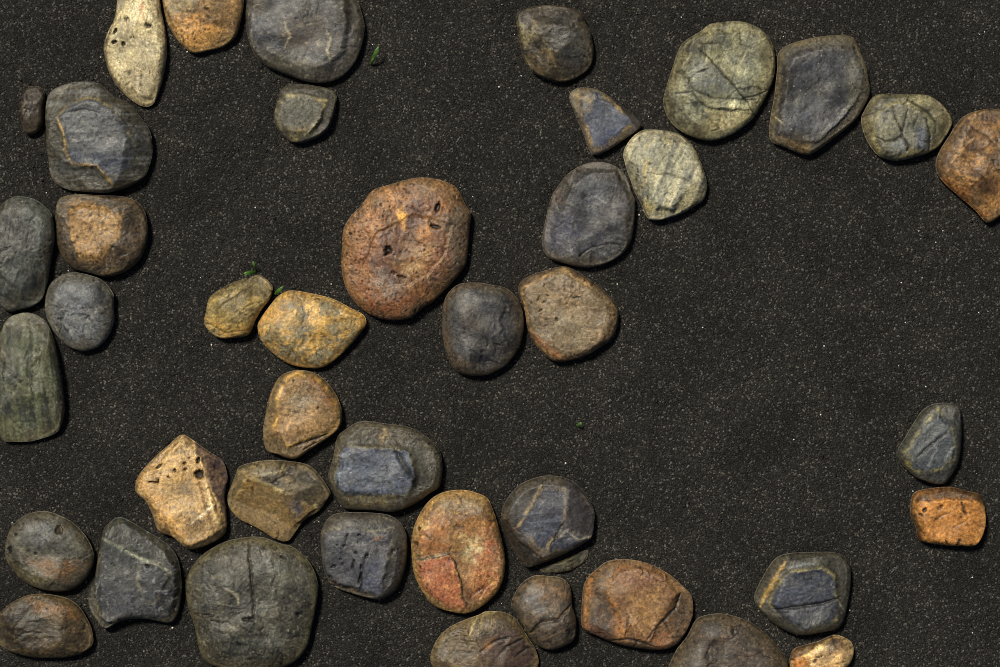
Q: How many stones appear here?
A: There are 43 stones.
